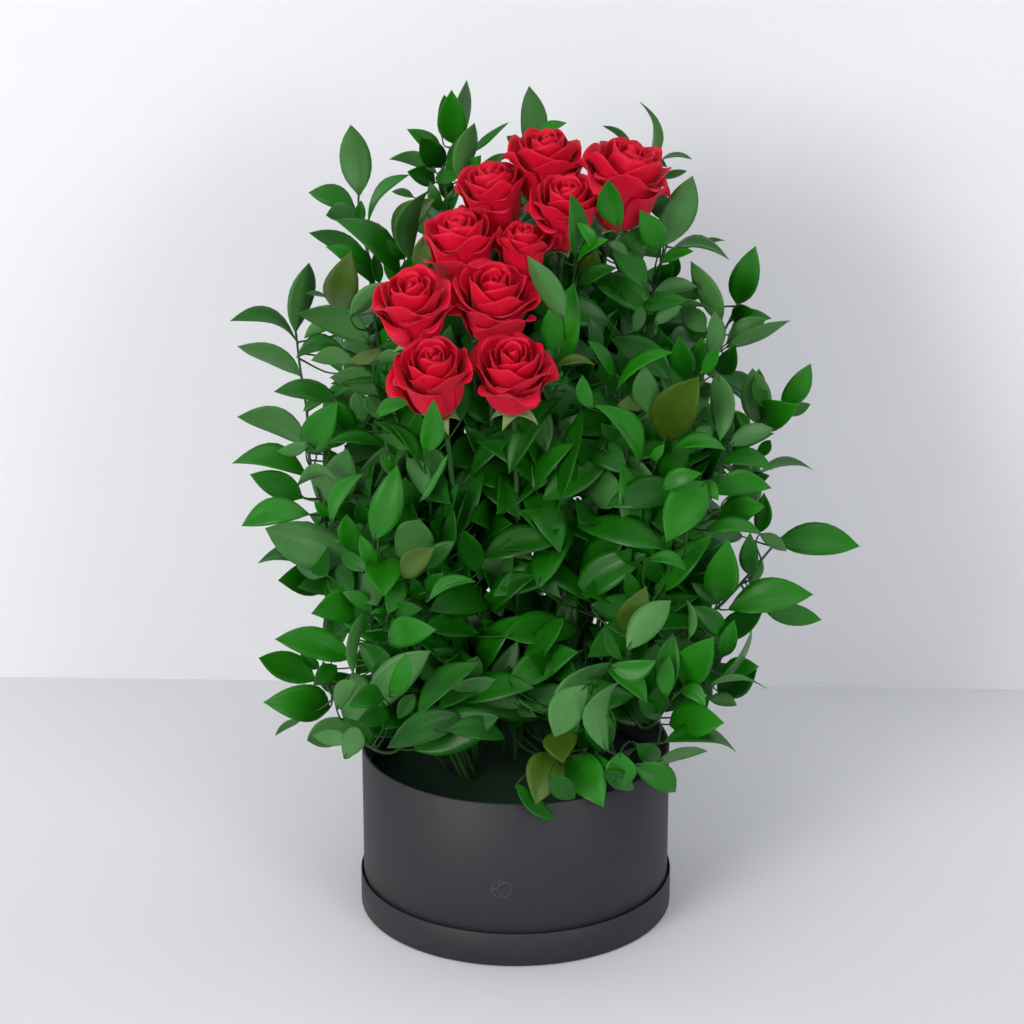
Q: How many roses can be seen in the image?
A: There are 10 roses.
